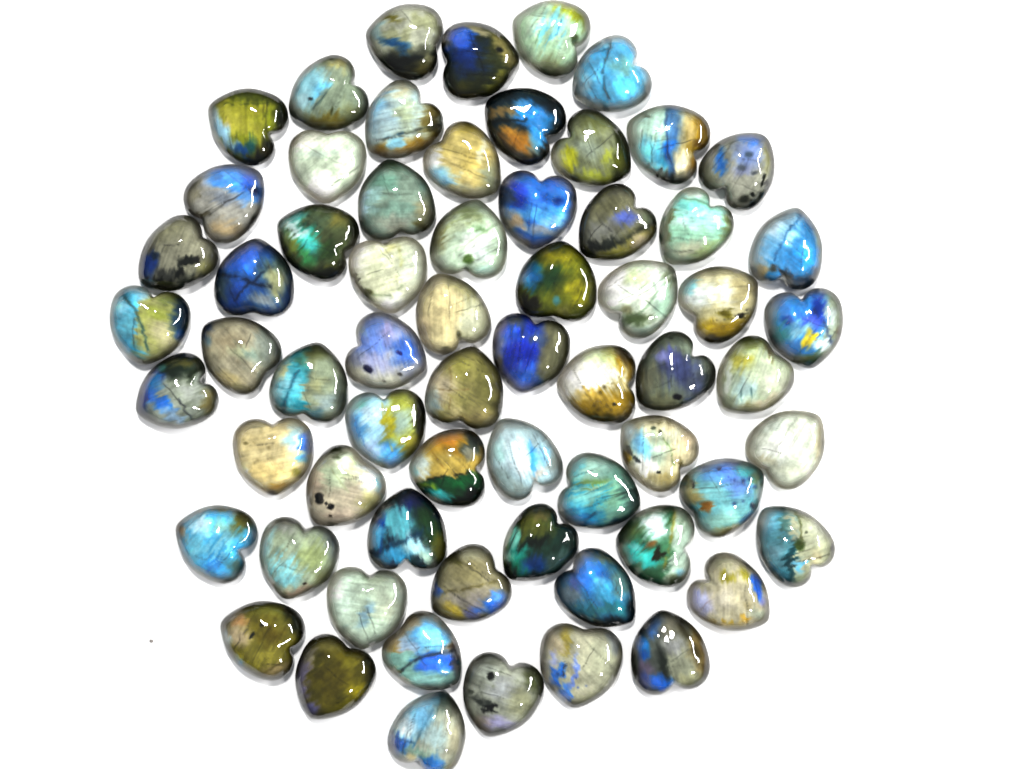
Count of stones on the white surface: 65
